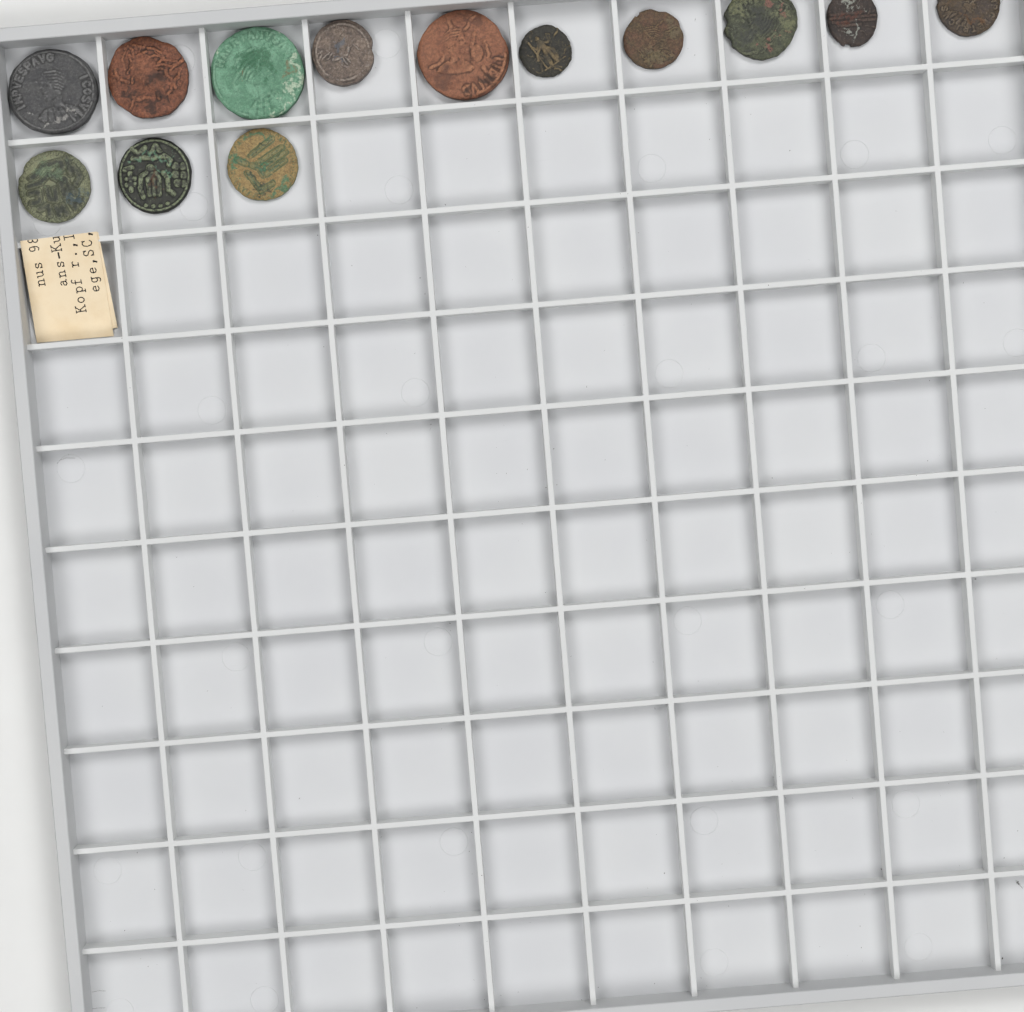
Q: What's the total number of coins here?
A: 13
